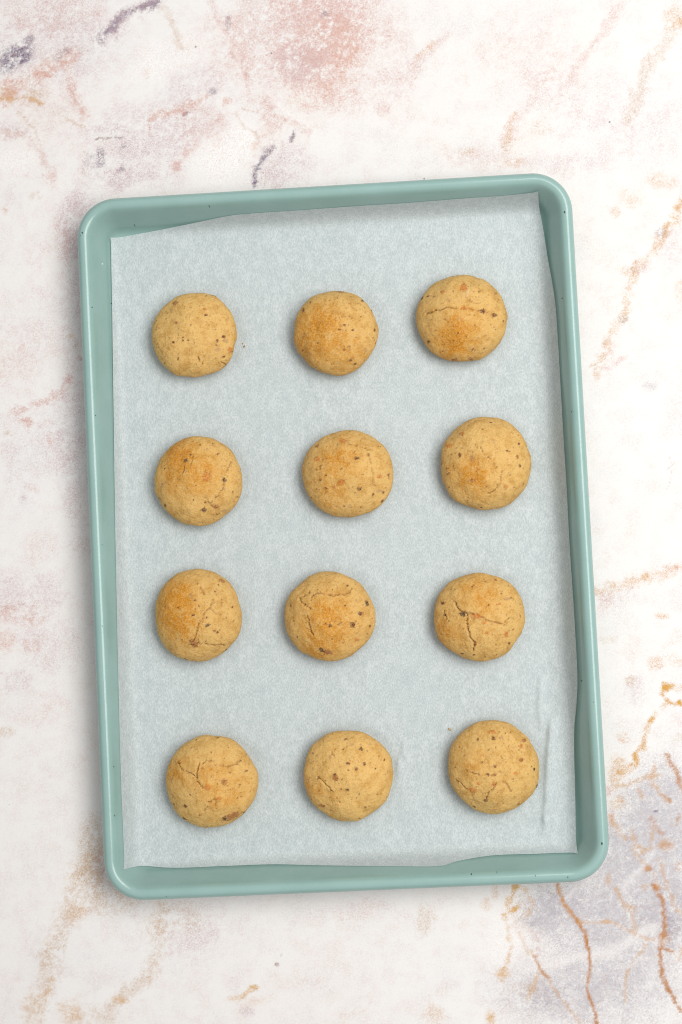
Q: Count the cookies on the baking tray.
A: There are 12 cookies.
